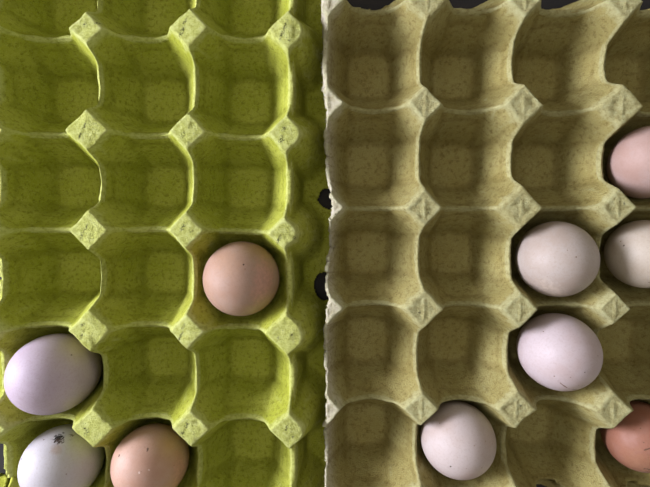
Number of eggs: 10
